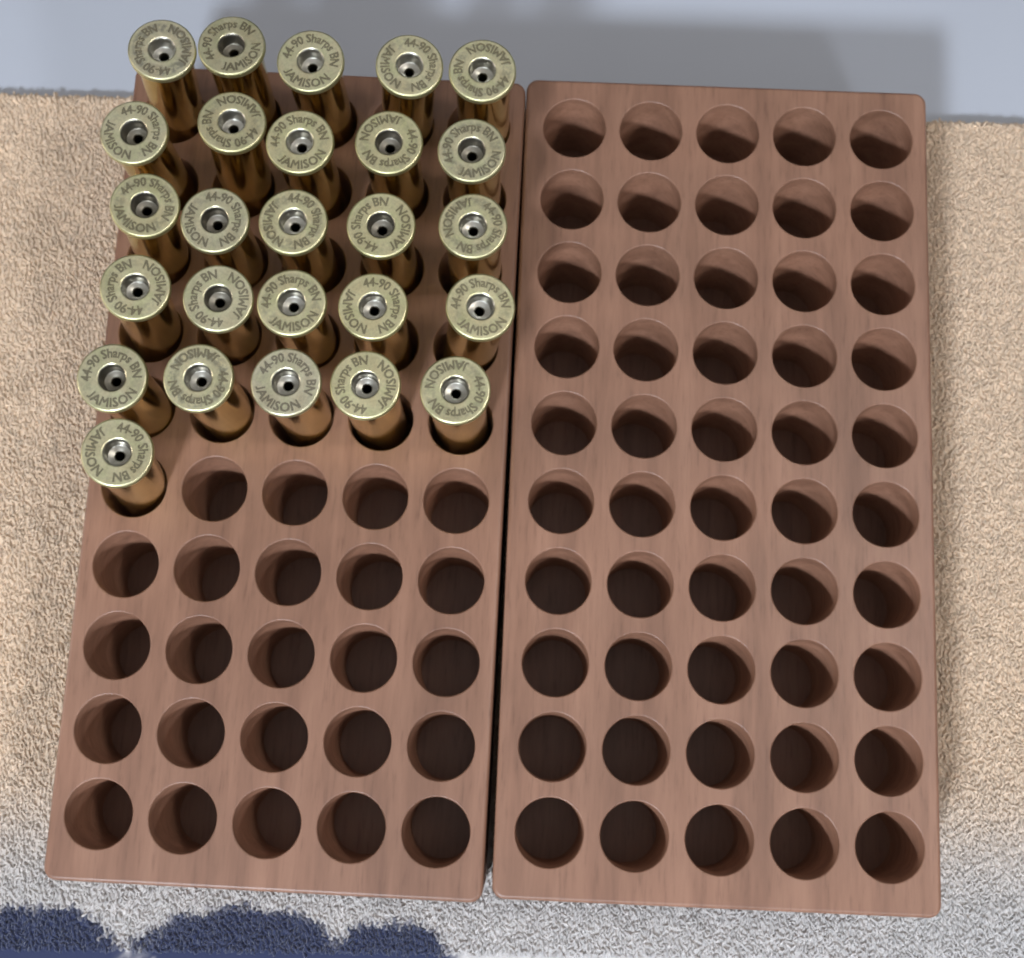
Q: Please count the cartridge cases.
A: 26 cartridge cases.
